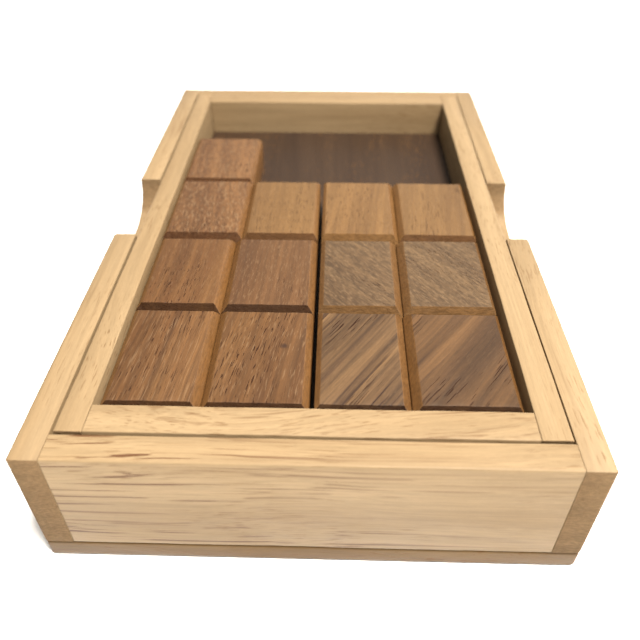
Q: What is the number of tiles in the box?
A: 13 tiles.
